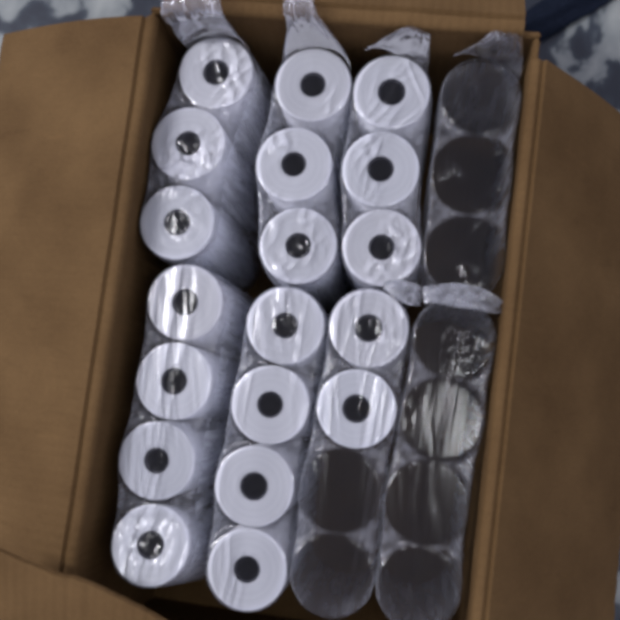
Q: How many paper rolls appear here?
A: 19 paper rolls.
